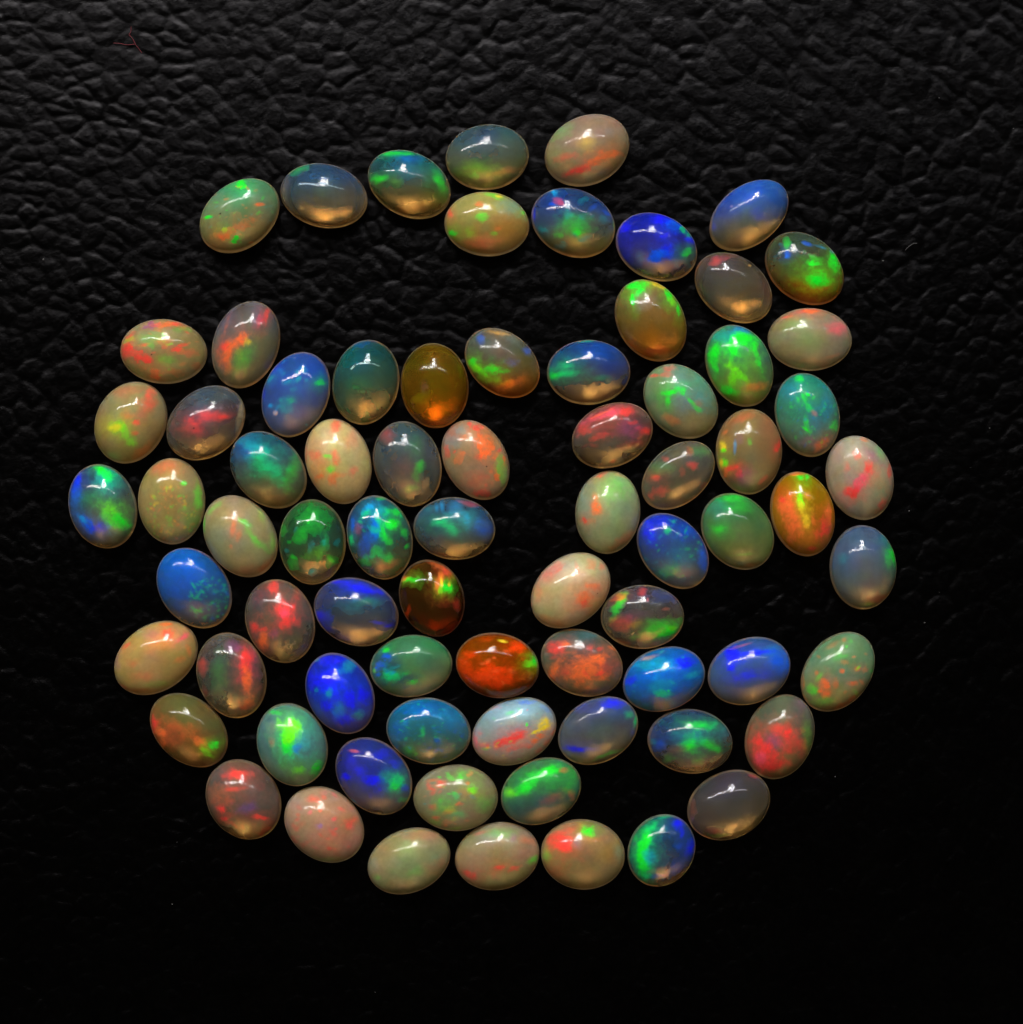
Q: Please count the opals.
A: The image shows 76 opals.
